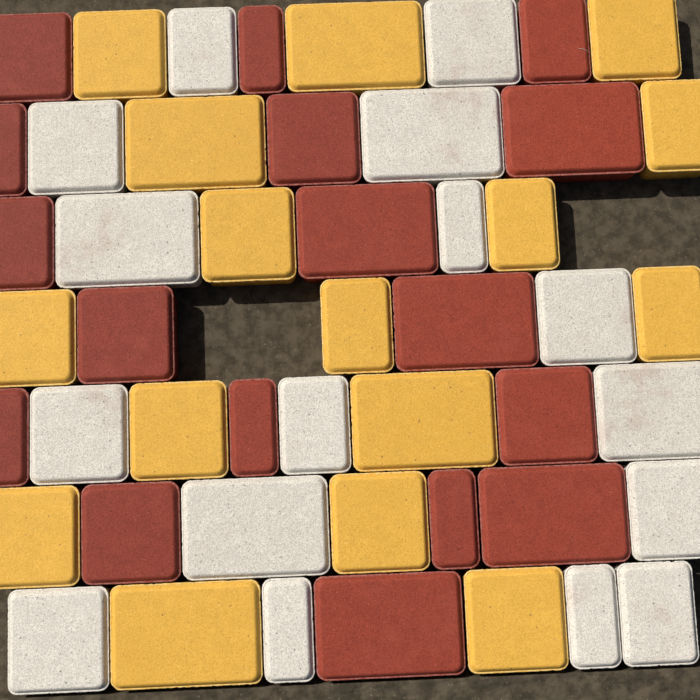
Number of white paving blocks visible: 16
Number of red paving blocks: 17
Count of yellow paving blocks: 16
